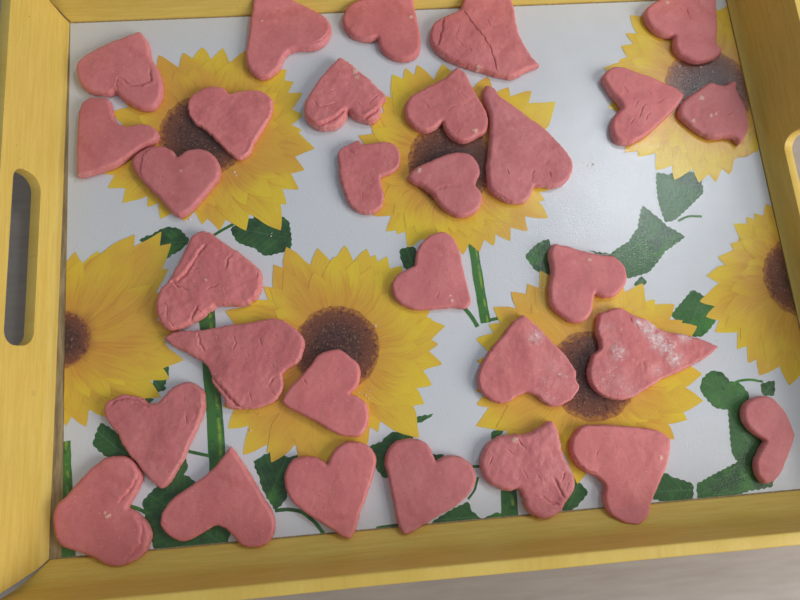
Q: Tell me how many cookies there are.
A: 30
